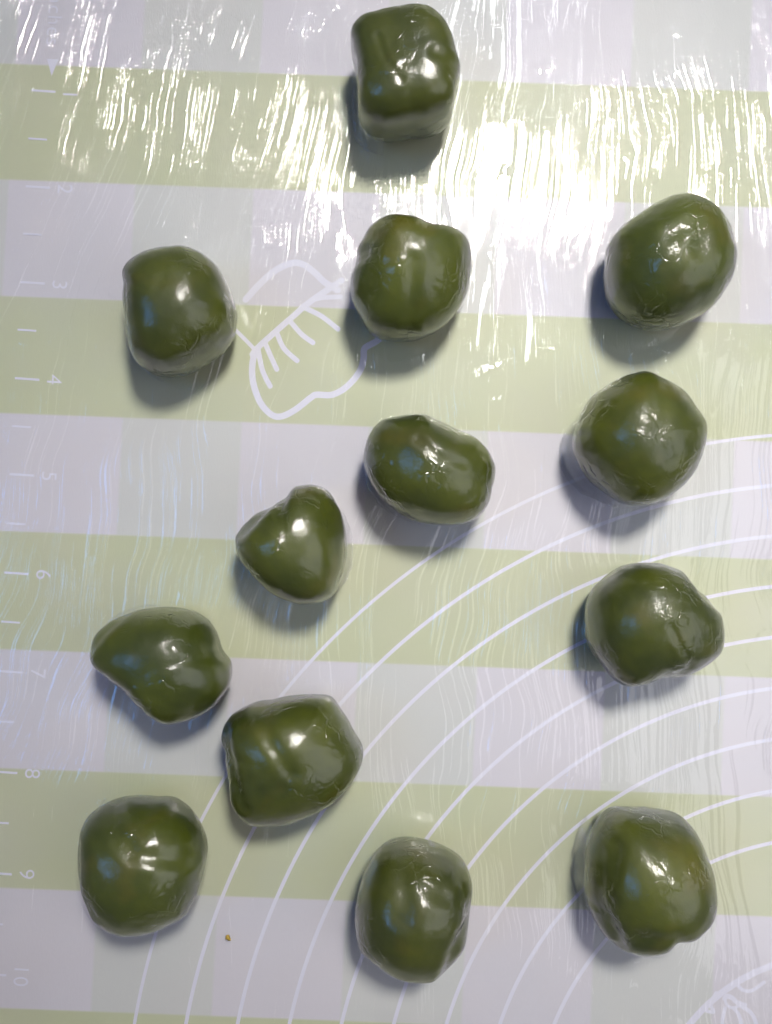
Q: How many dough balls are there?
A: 13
